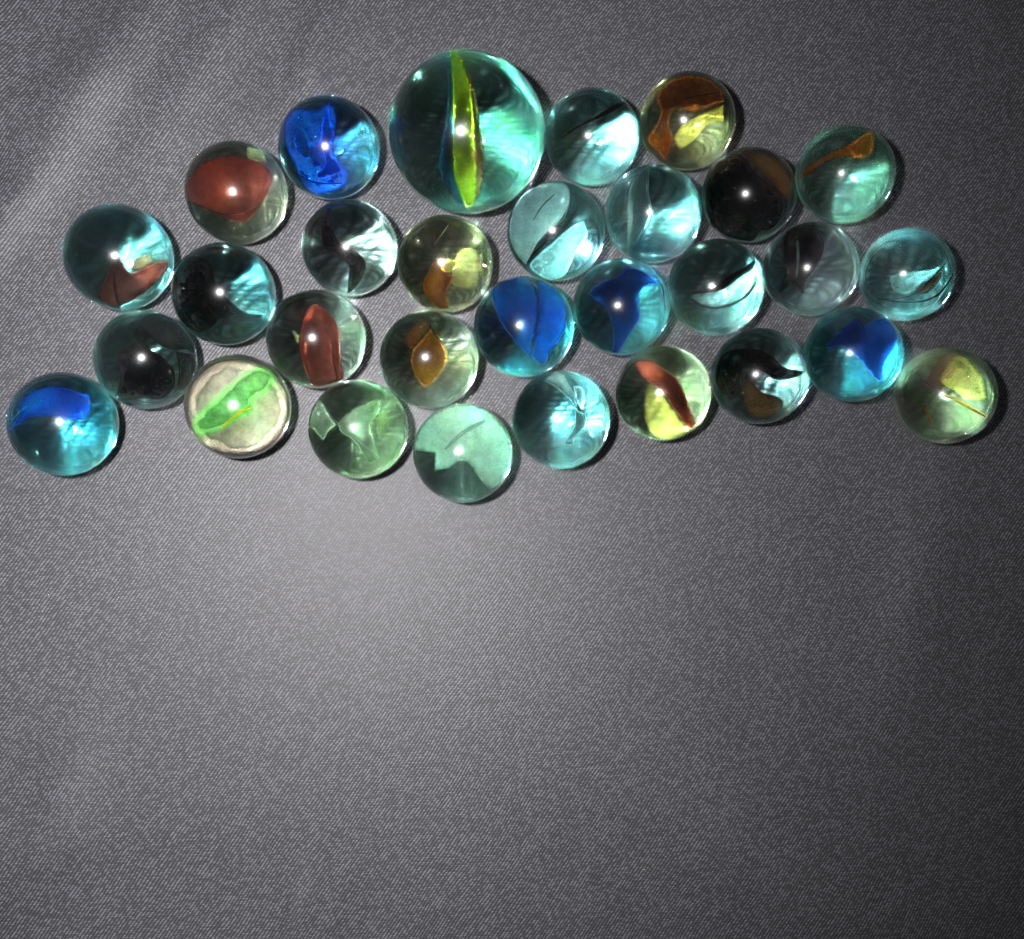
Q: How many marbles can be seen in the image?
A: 30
